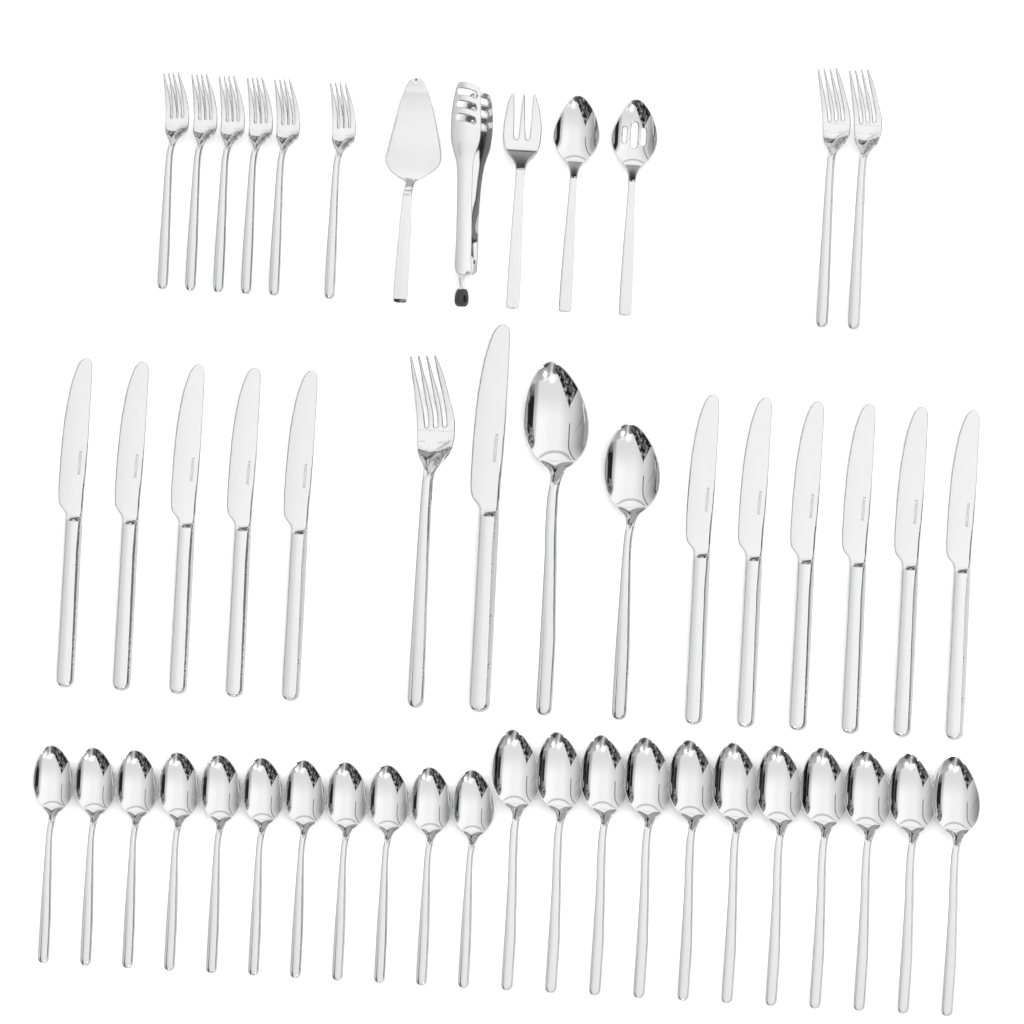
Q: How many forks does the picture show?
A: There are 10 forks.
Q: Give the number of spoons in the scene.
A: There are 26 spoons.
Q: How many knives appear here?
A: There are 12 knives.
